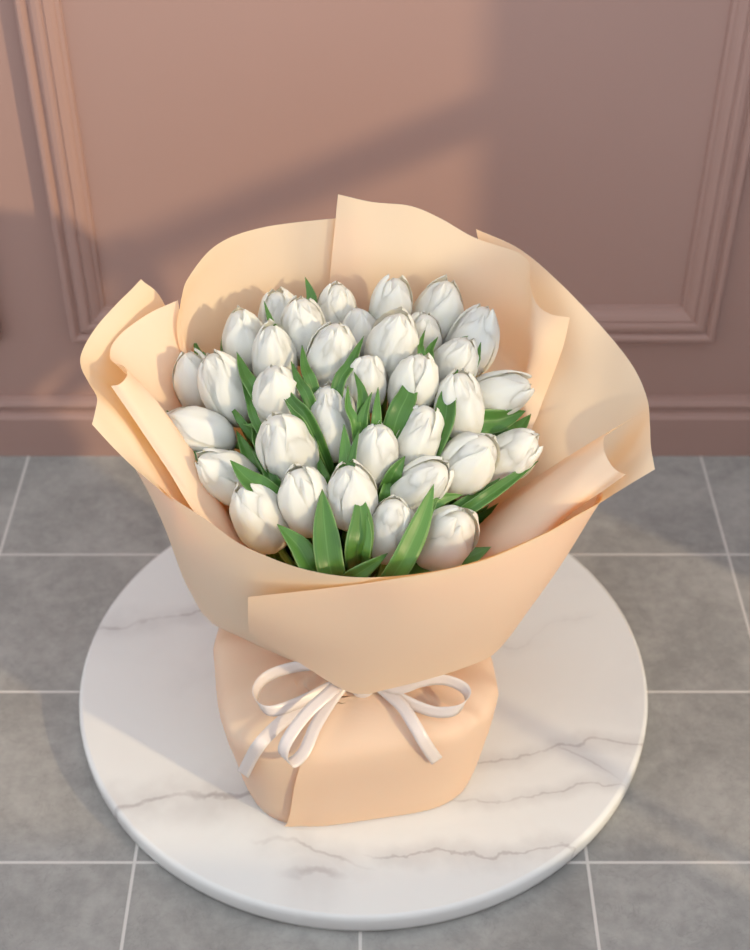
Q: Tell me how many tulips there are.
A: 34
